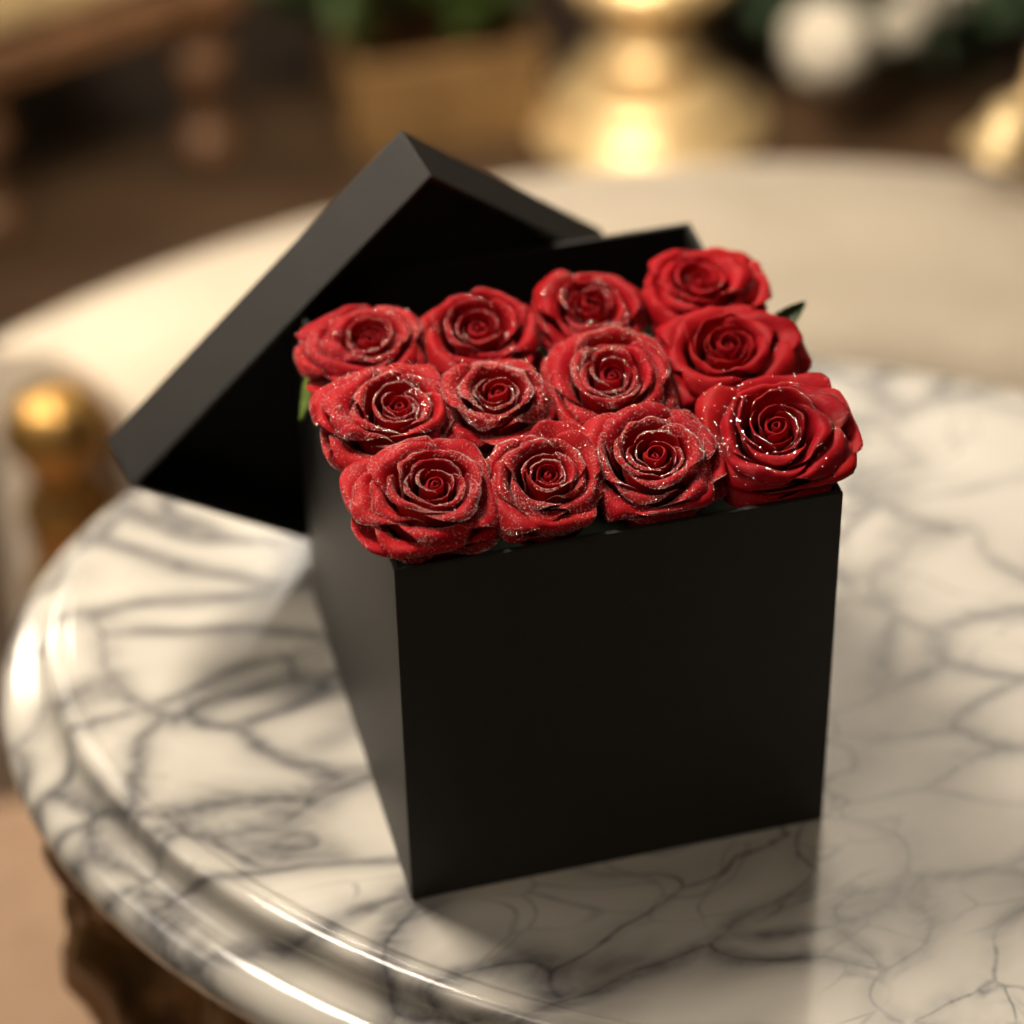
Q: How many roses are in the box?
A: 12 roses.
